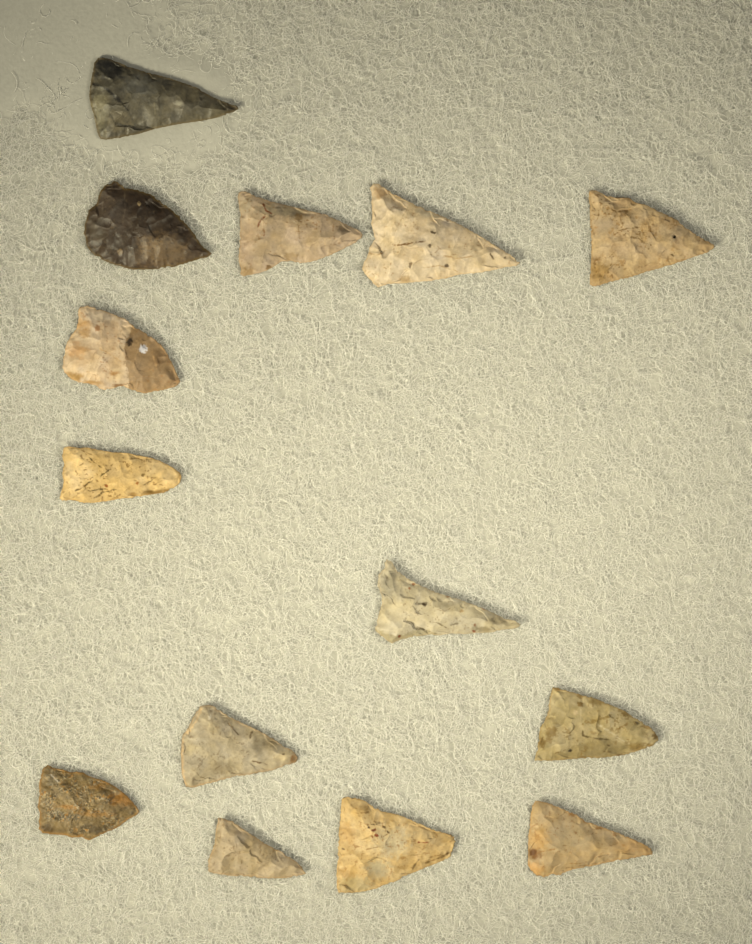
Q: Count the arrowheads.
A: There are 14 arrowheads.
